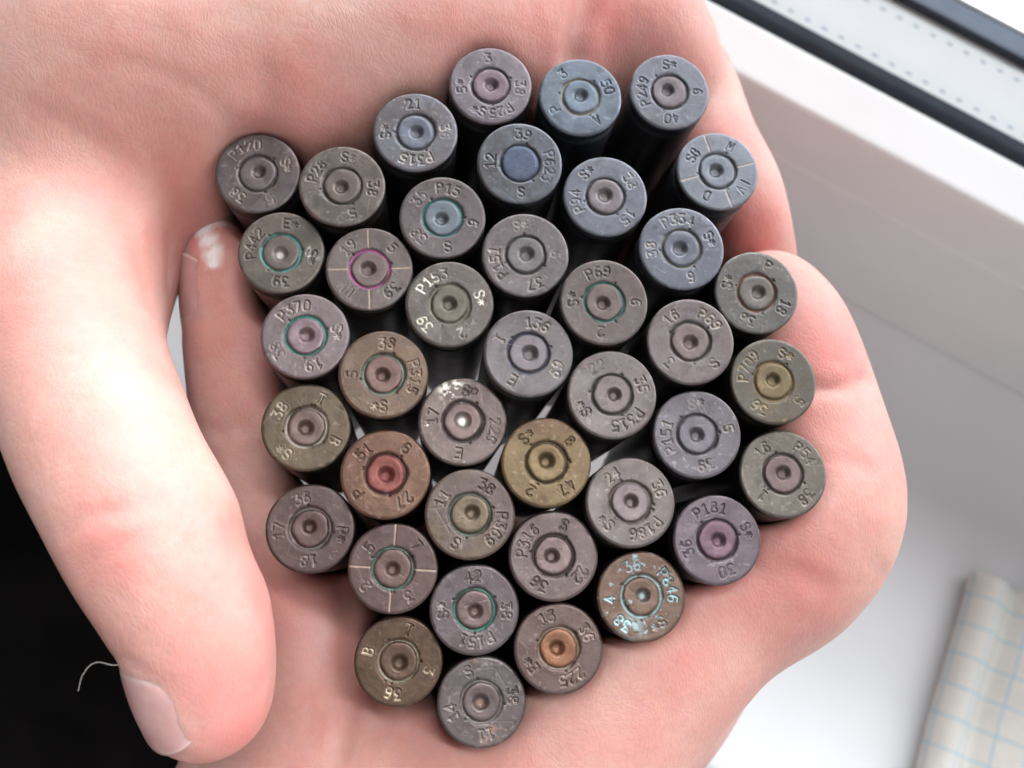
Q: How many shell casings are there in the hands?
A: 40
